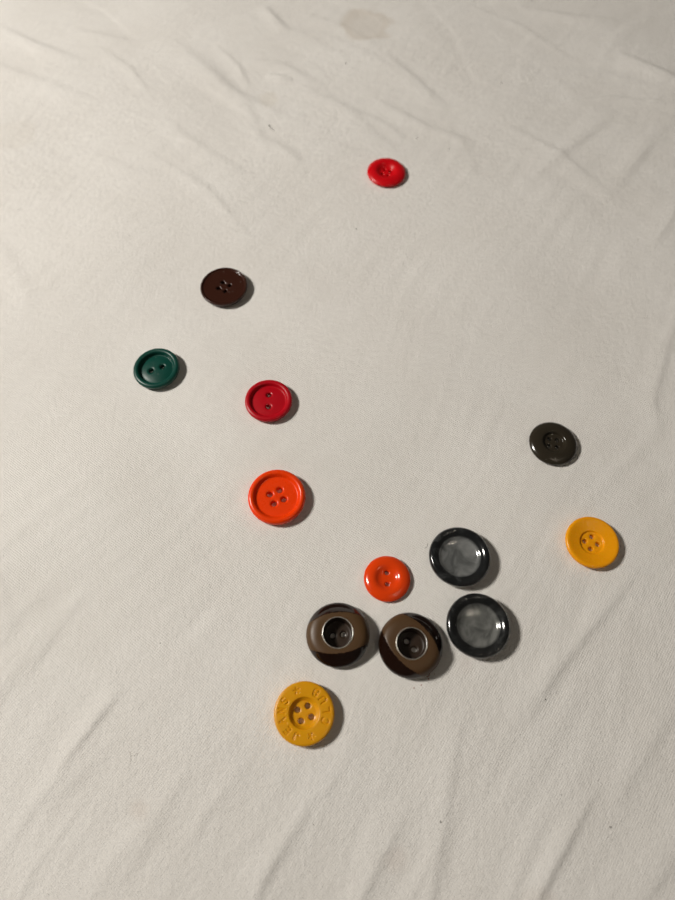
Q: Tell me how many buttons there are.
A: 13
